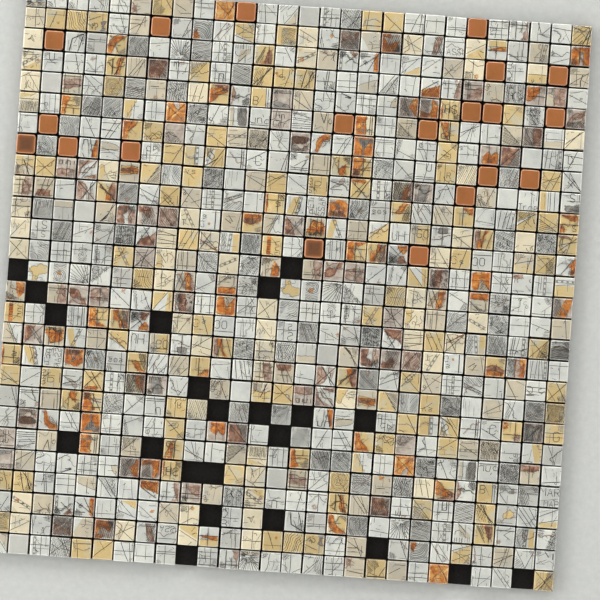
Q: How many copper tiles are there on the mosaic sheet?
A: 20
